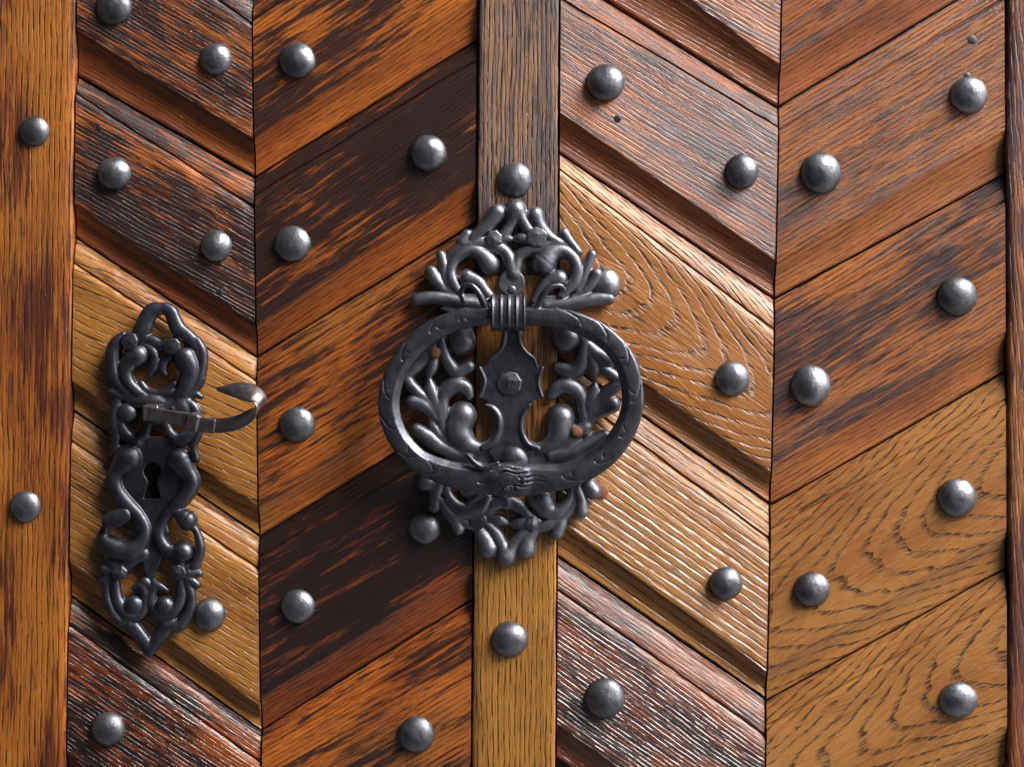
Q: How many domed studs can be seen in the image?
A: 30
